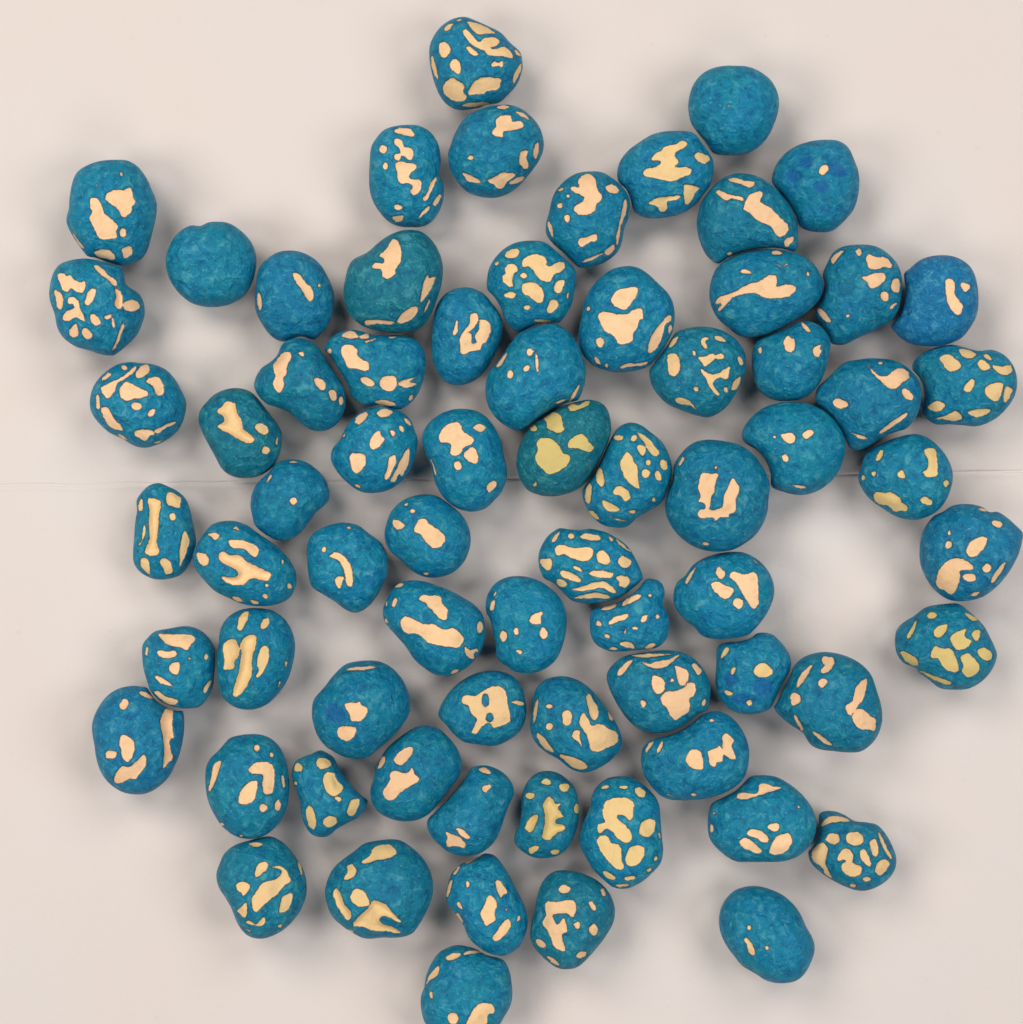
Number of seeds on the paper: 71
